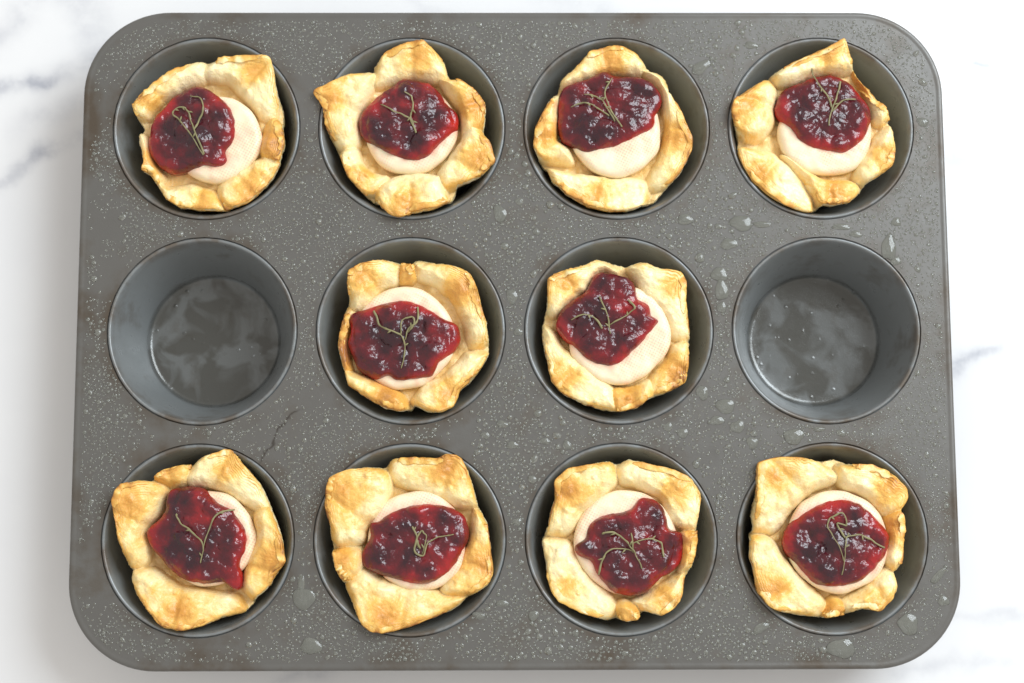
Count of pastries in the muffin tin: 10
